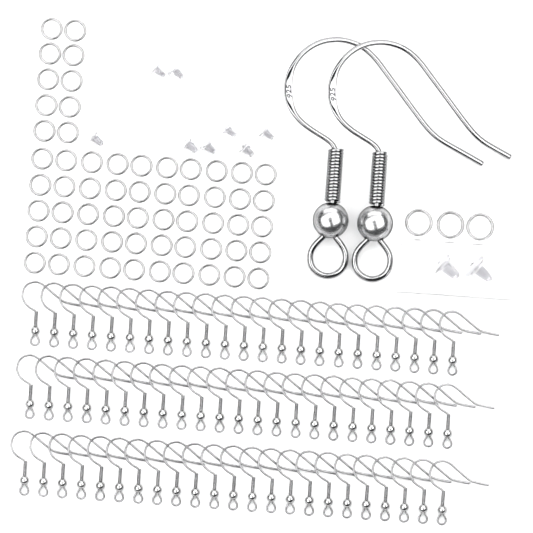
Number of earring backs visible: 10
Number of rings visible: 63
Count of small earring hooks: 69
